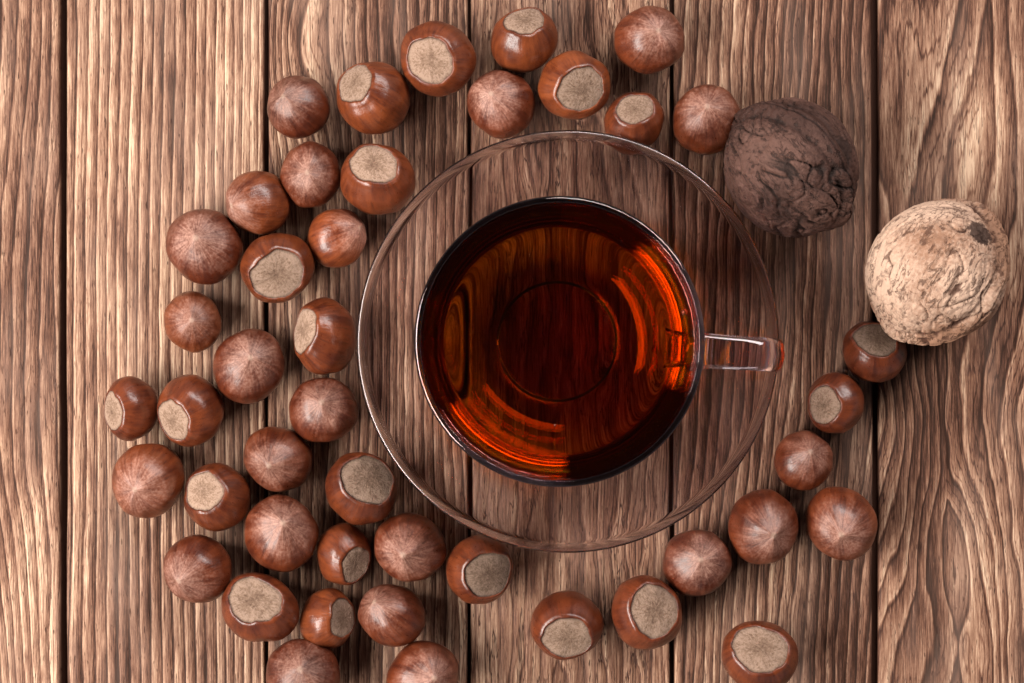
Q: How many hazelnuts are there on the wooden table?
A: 44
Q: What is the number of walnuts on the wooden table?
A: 2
